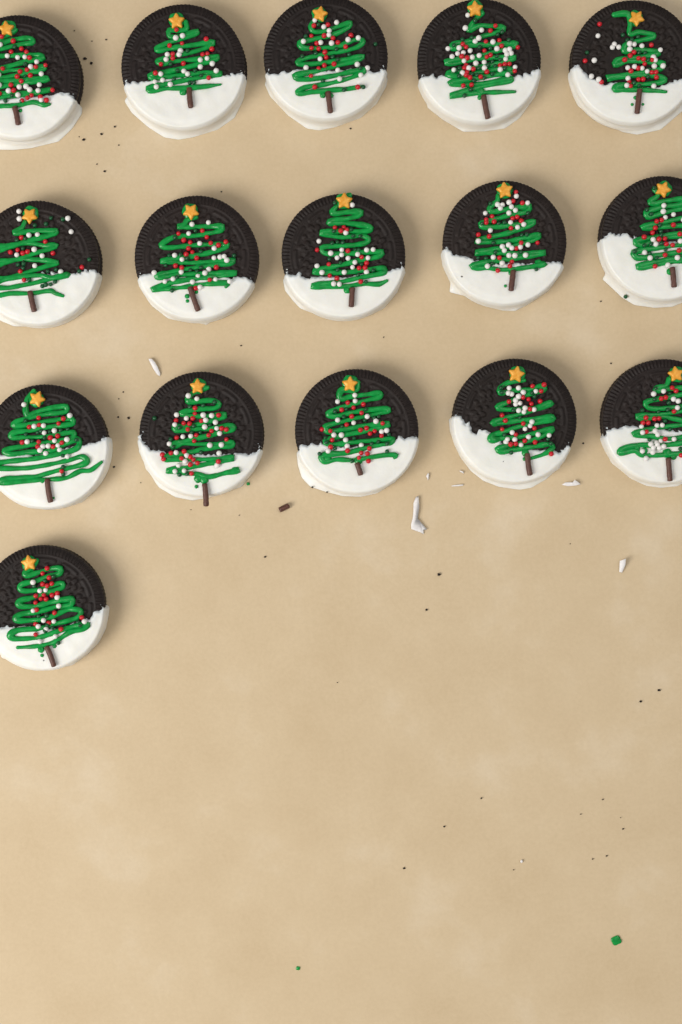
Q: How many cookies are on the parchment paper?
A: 16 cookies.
